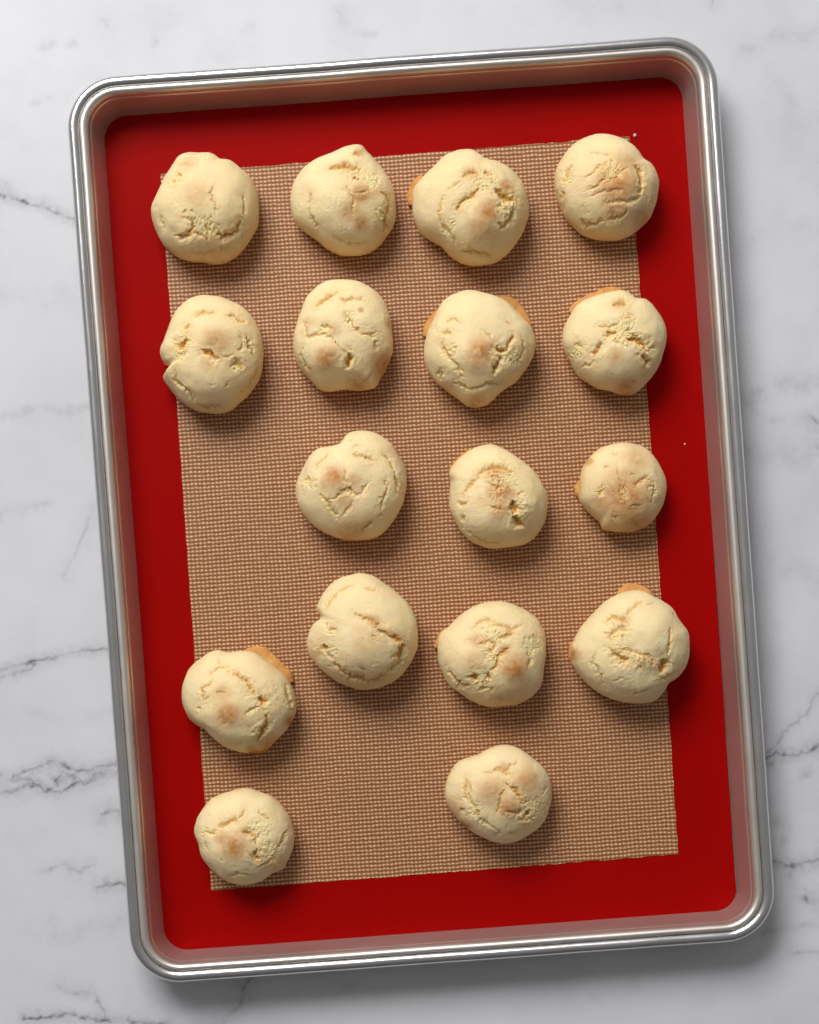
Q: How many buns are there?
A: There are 17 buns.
